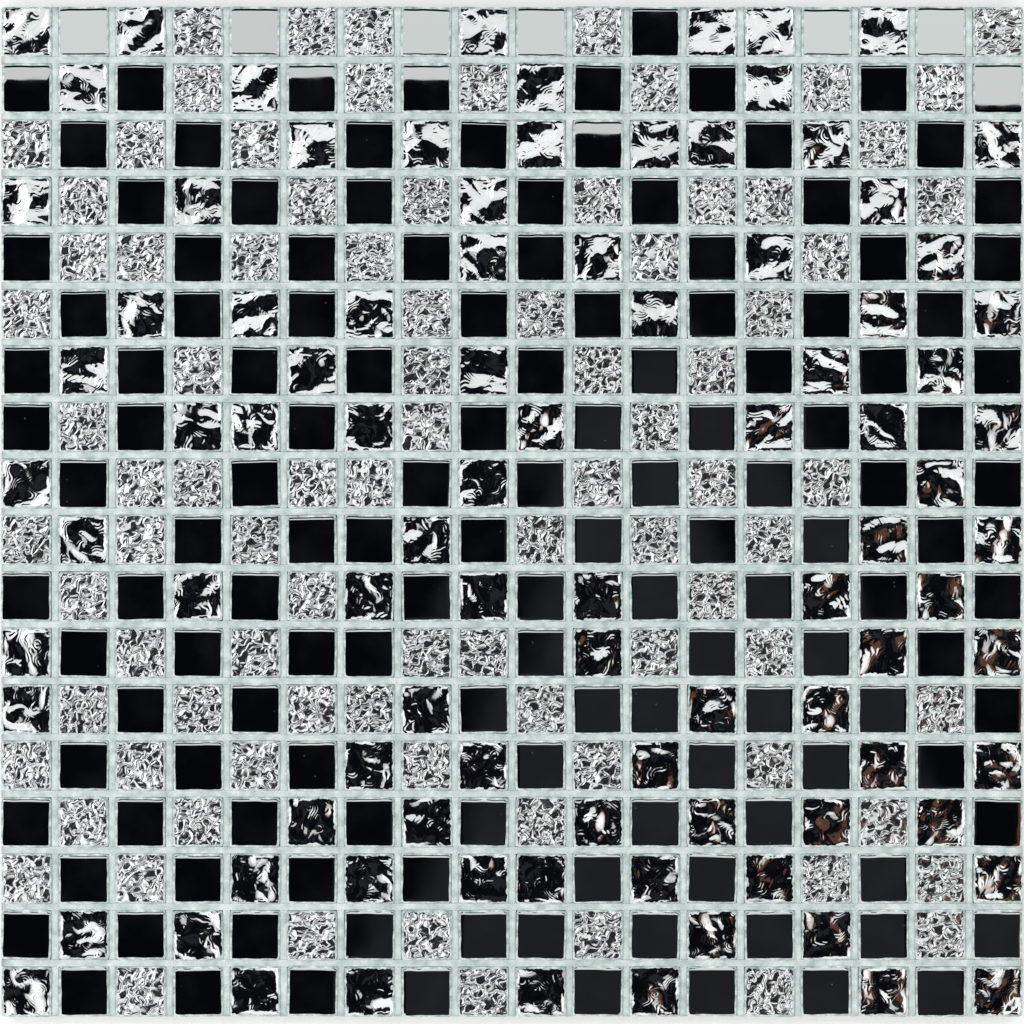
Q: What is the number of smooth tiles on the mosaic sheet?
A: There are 143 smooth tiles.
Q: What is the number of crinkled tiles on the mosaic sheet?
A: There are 88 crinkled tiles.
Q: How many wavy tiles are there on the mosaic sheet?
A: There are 93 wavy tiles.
